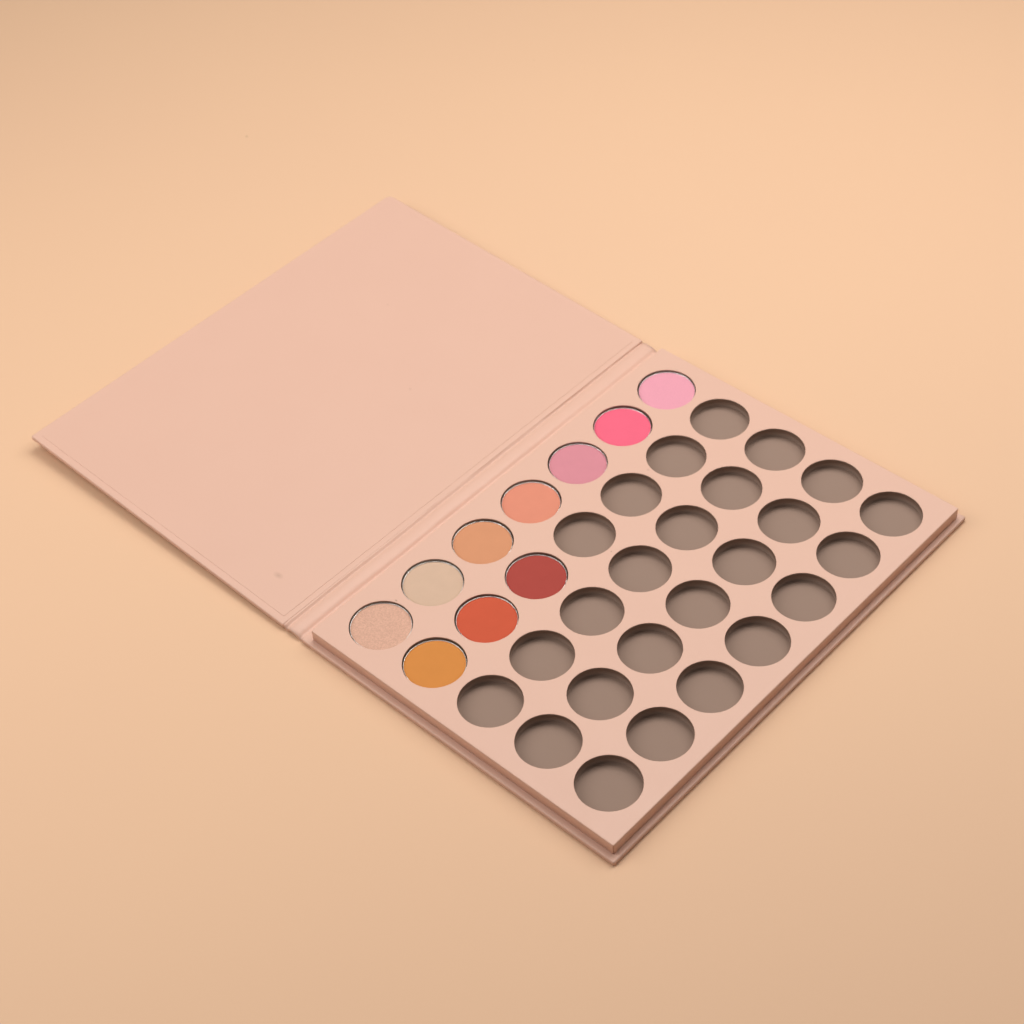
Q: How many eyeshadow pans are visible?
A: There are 10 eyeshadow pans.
